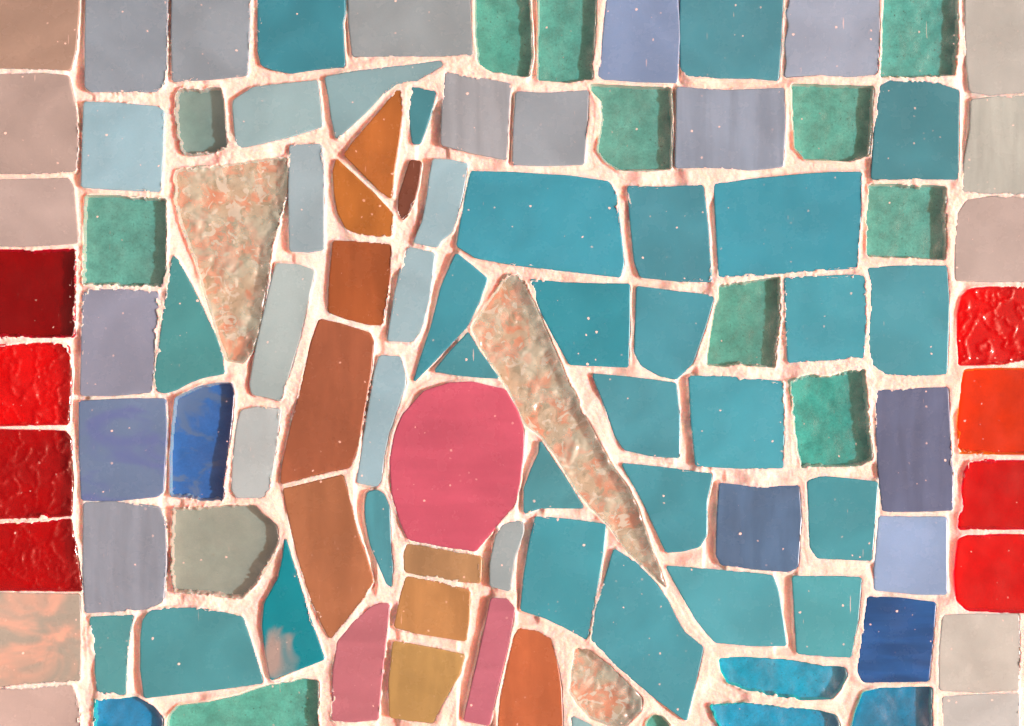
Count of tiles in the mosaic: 105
